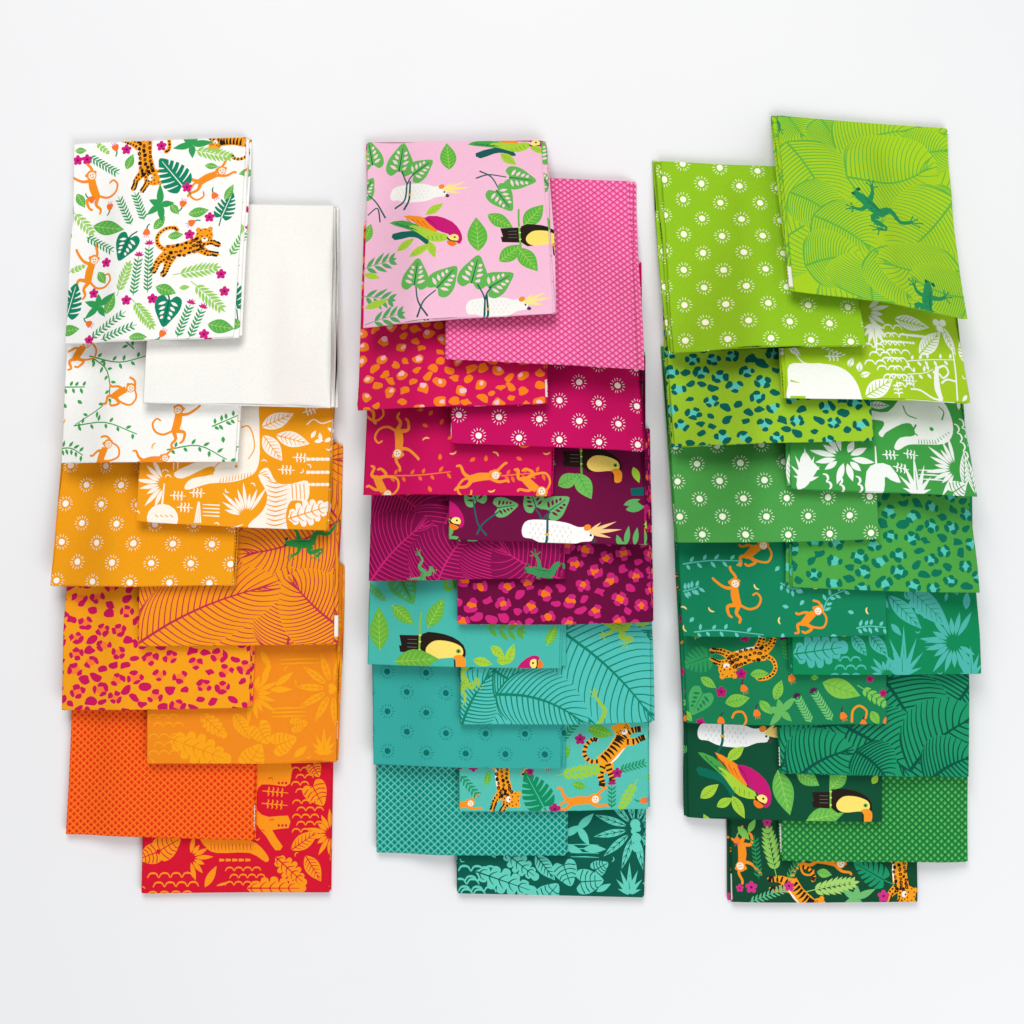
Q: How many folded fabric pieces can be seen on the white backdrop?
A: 38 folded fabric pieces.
